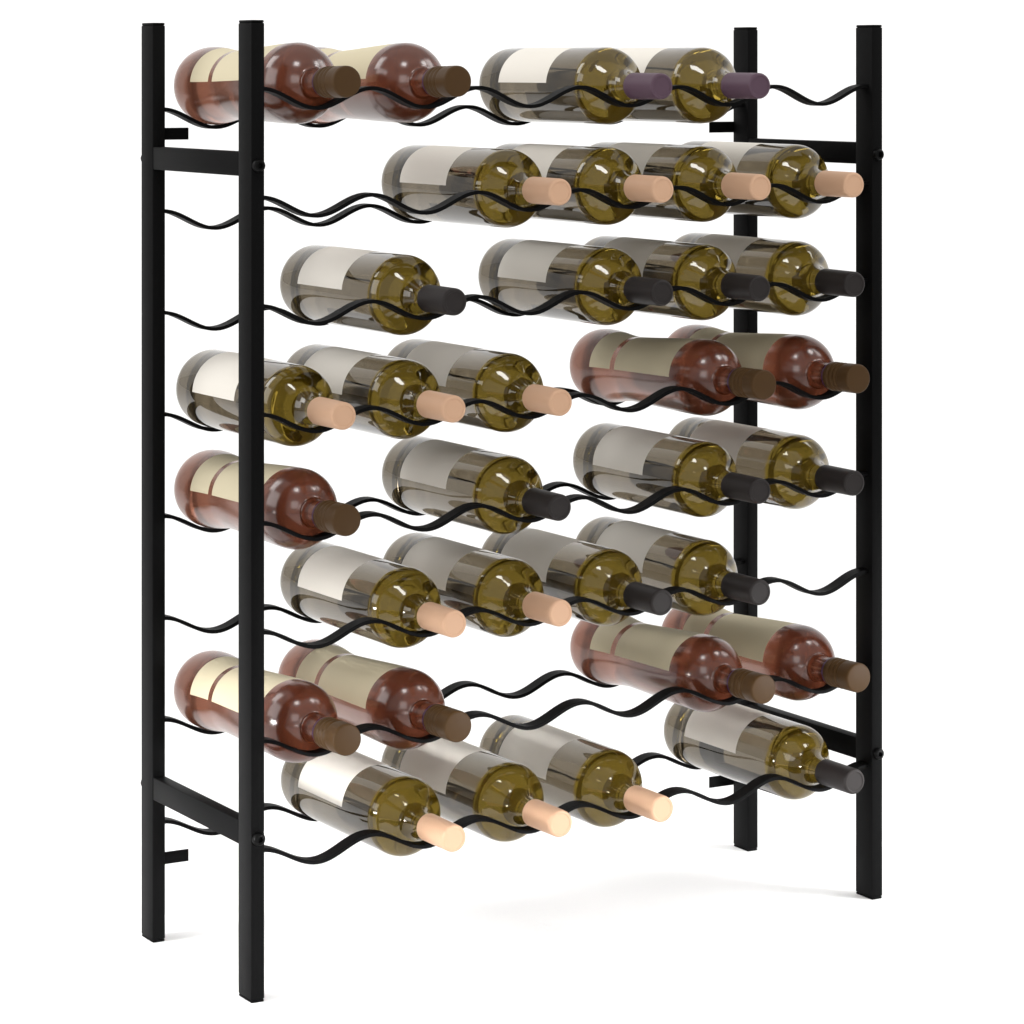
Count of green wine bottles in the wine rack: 24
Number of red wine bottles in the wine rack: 9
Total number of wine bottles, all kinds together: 33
